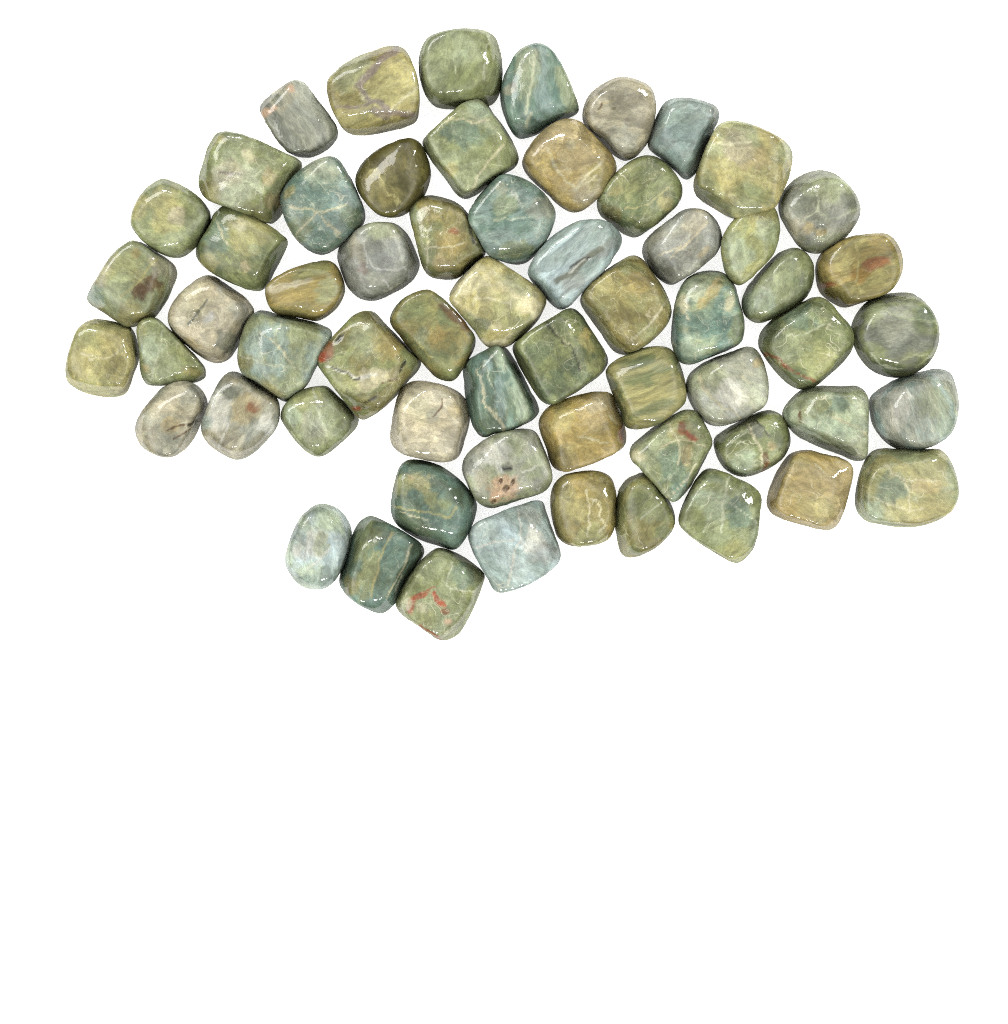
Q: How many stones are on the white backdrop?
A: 61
